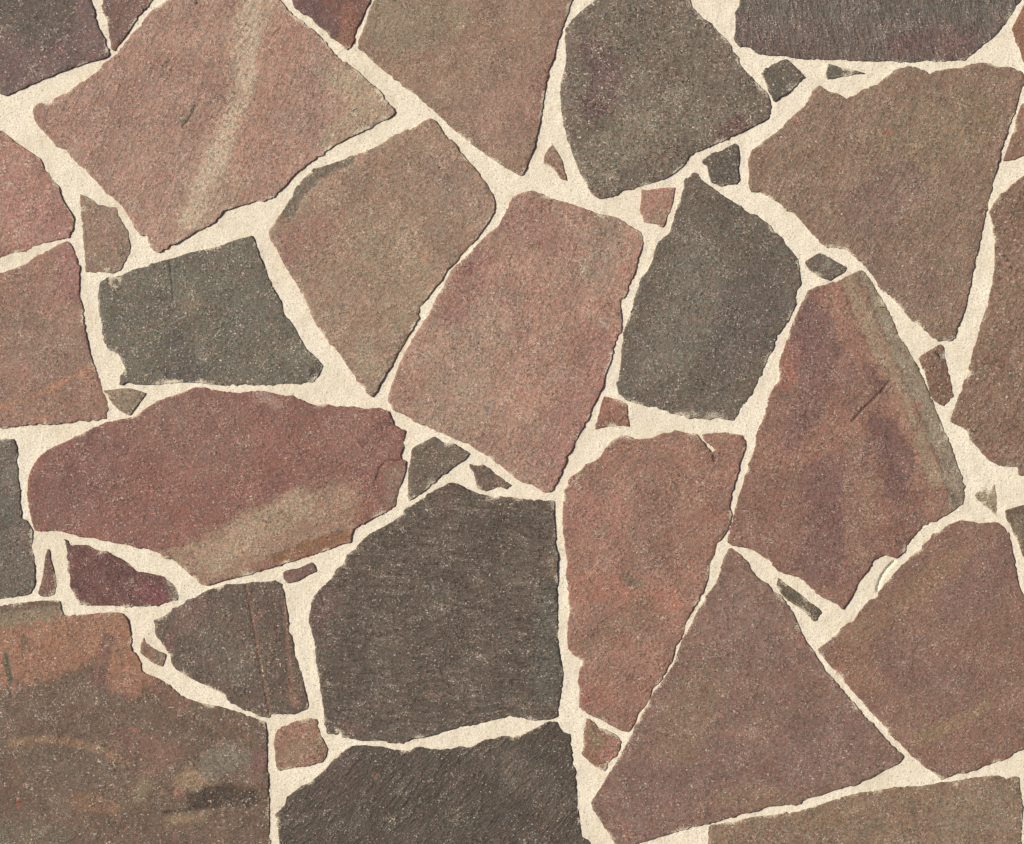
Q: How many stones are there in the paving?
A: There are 49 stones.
